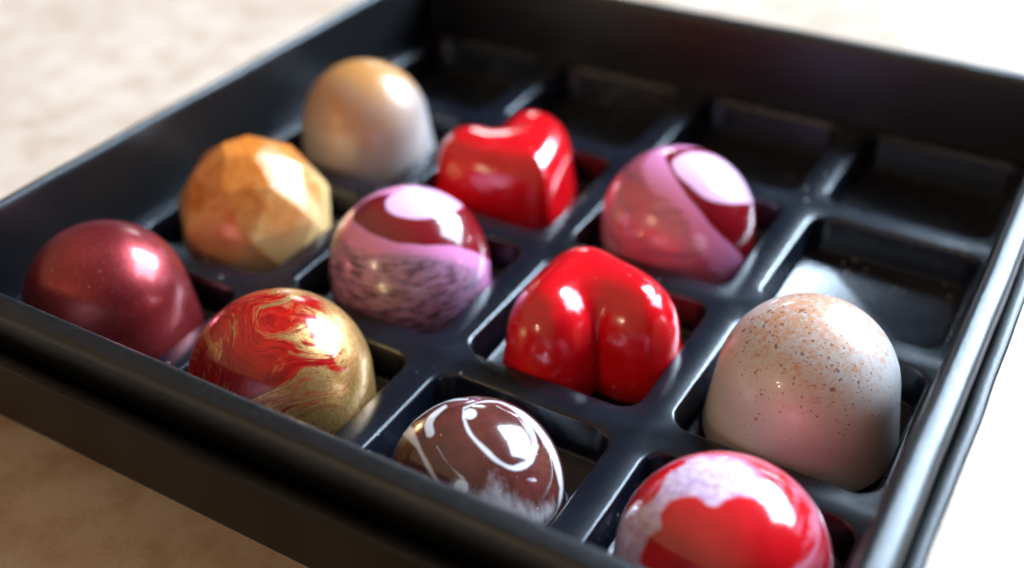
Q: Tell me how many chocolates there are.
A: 11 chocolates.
